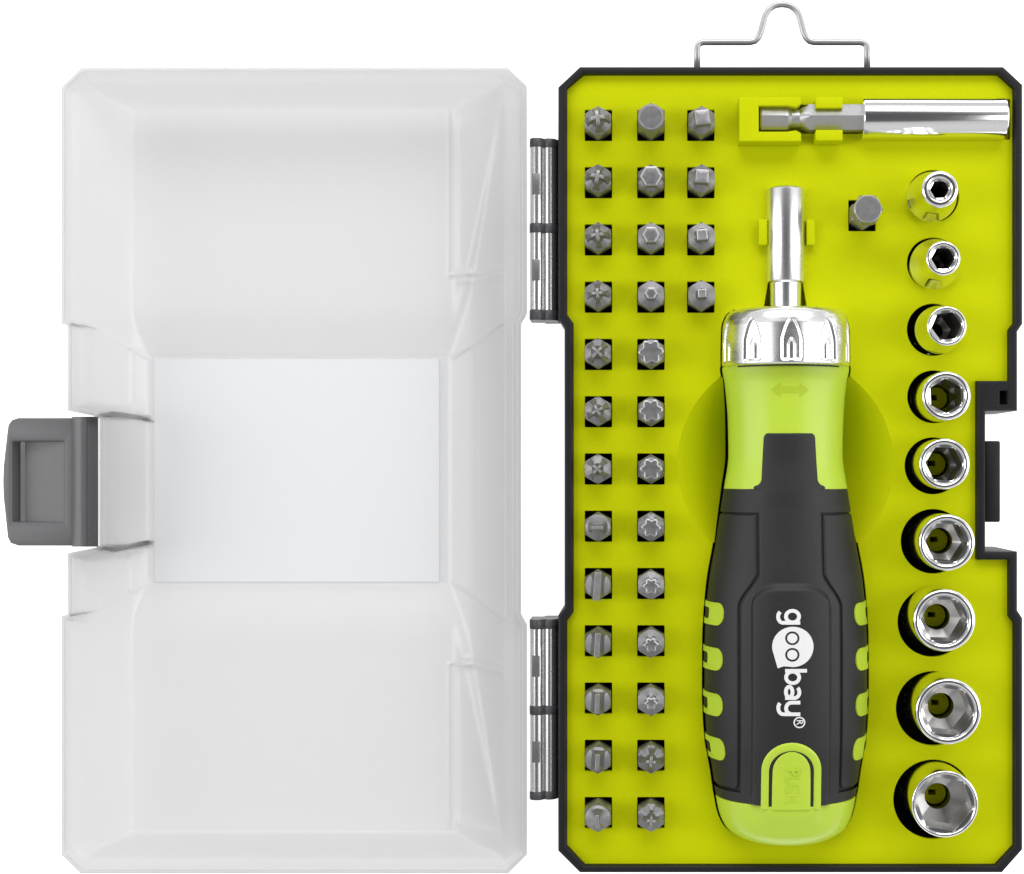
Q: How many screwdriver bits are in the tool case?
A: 31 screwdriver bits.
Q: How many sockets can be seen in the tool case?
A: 9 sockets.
